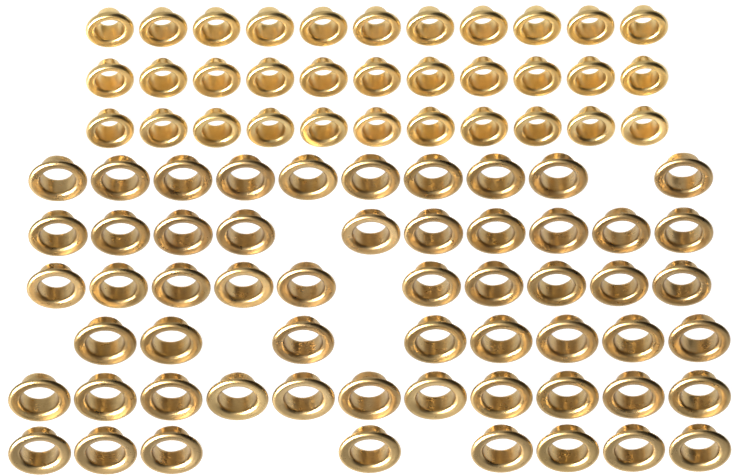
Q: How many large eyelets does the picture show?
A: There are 57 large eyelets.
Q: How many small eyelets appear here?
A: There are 33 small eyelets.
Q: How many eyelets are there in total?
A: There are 90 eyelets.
